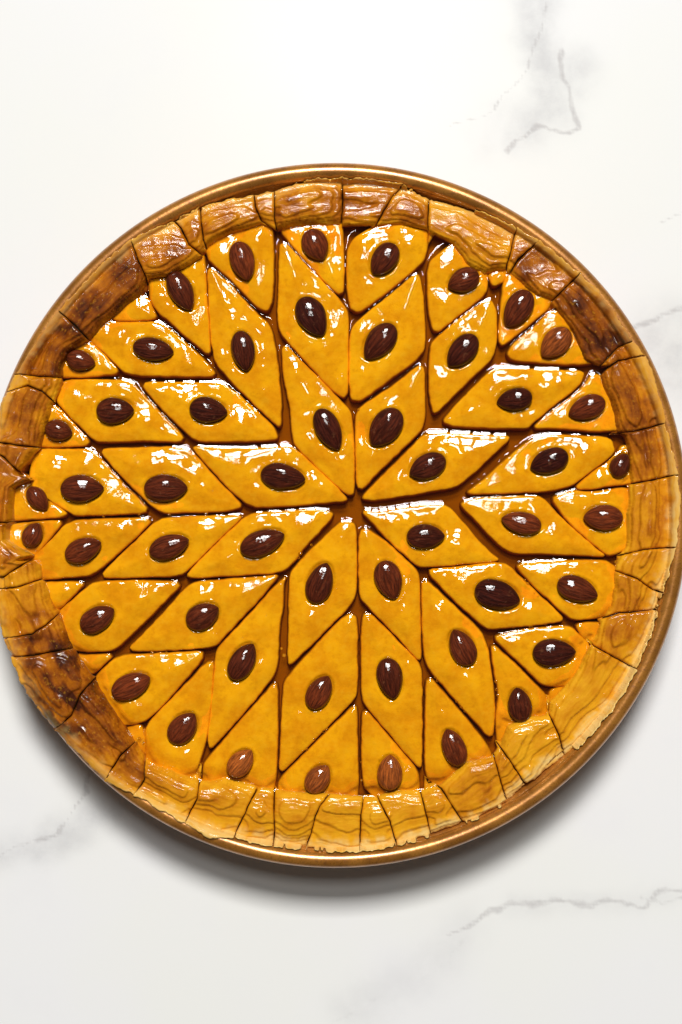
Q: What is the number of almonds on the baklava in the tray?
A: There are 52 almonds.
